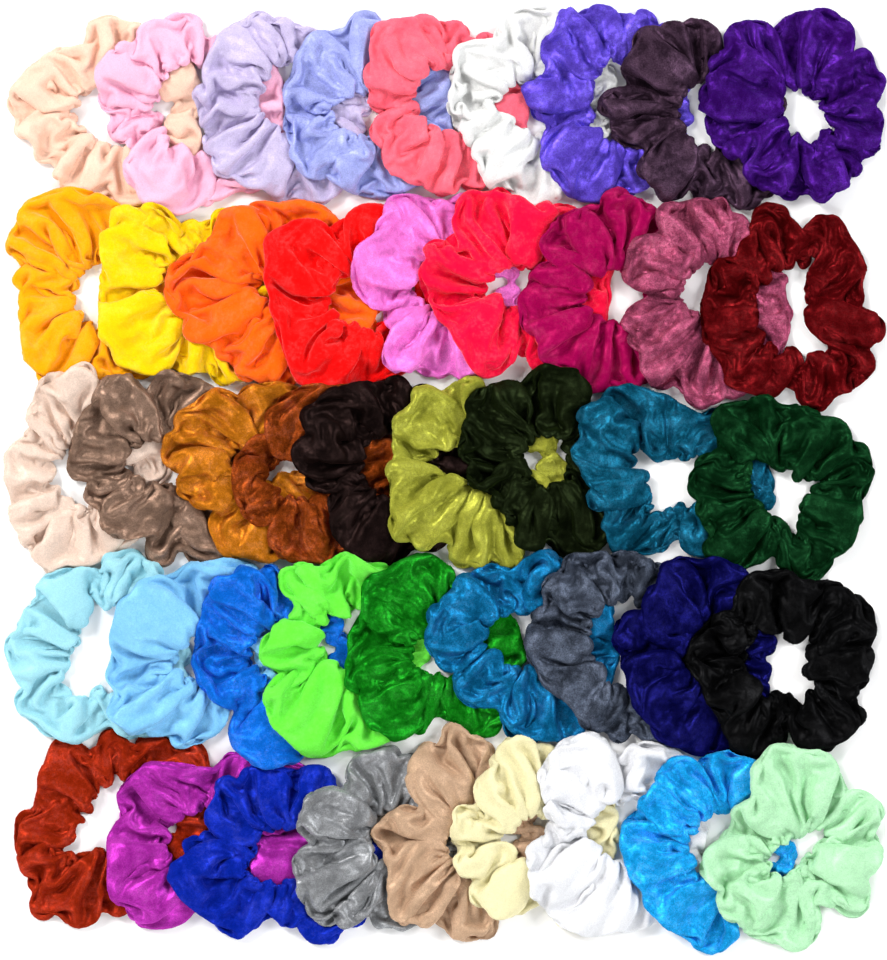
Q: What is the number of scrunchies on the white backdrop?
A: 45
